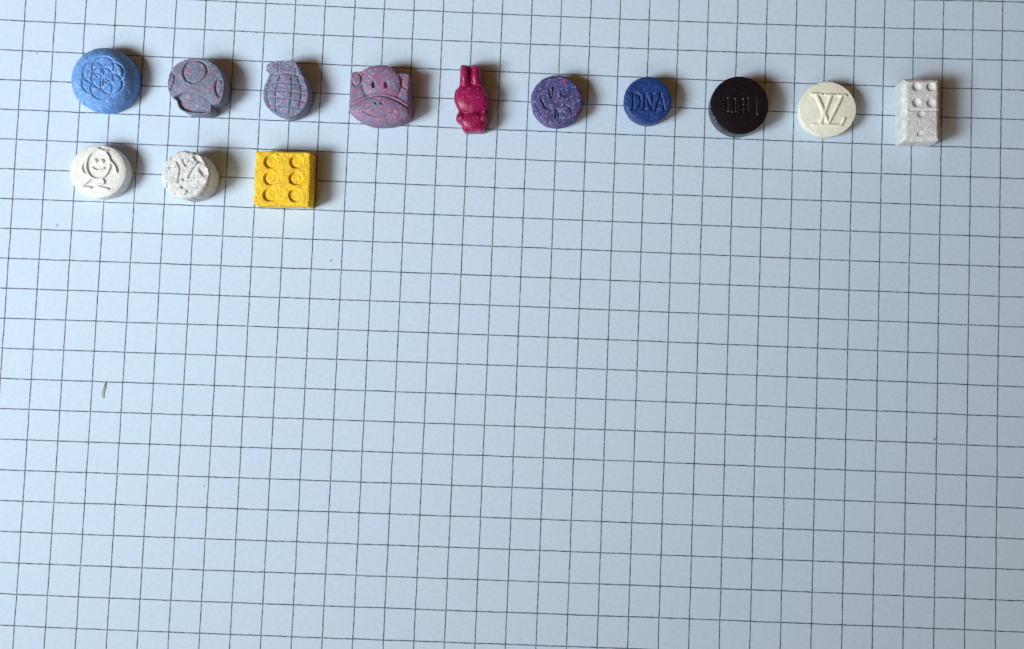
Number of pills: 13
